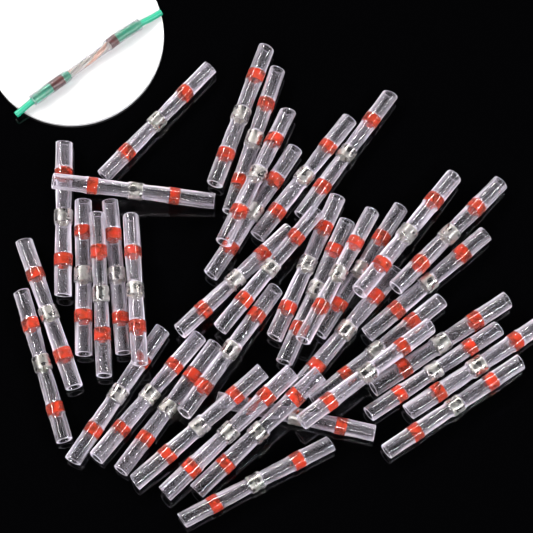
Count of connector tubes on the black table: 40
